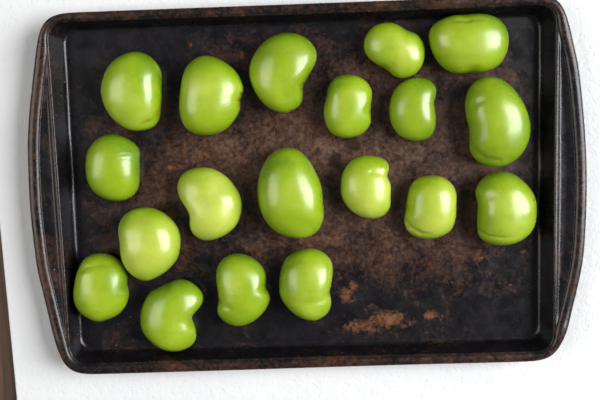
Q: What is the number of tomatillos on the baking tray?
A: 19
